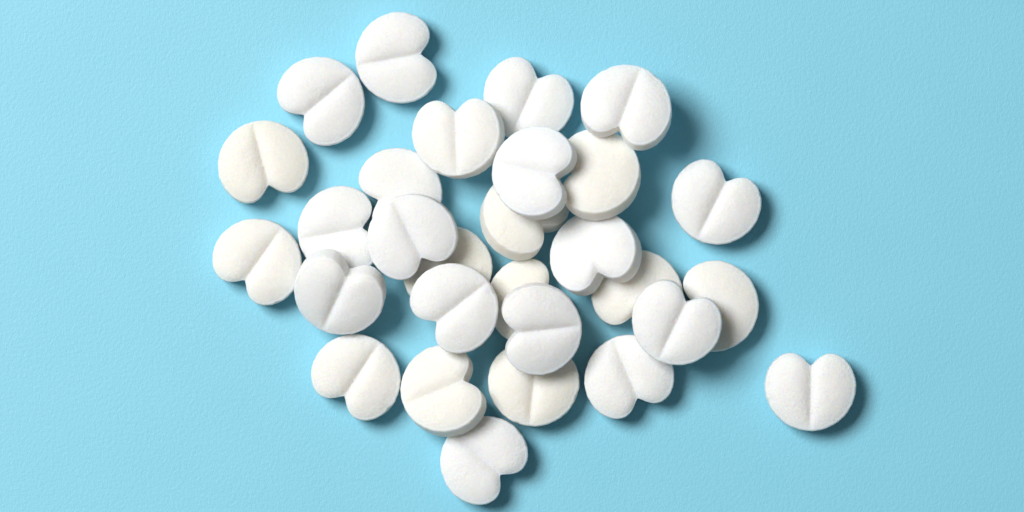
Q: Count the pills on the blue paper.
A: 29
